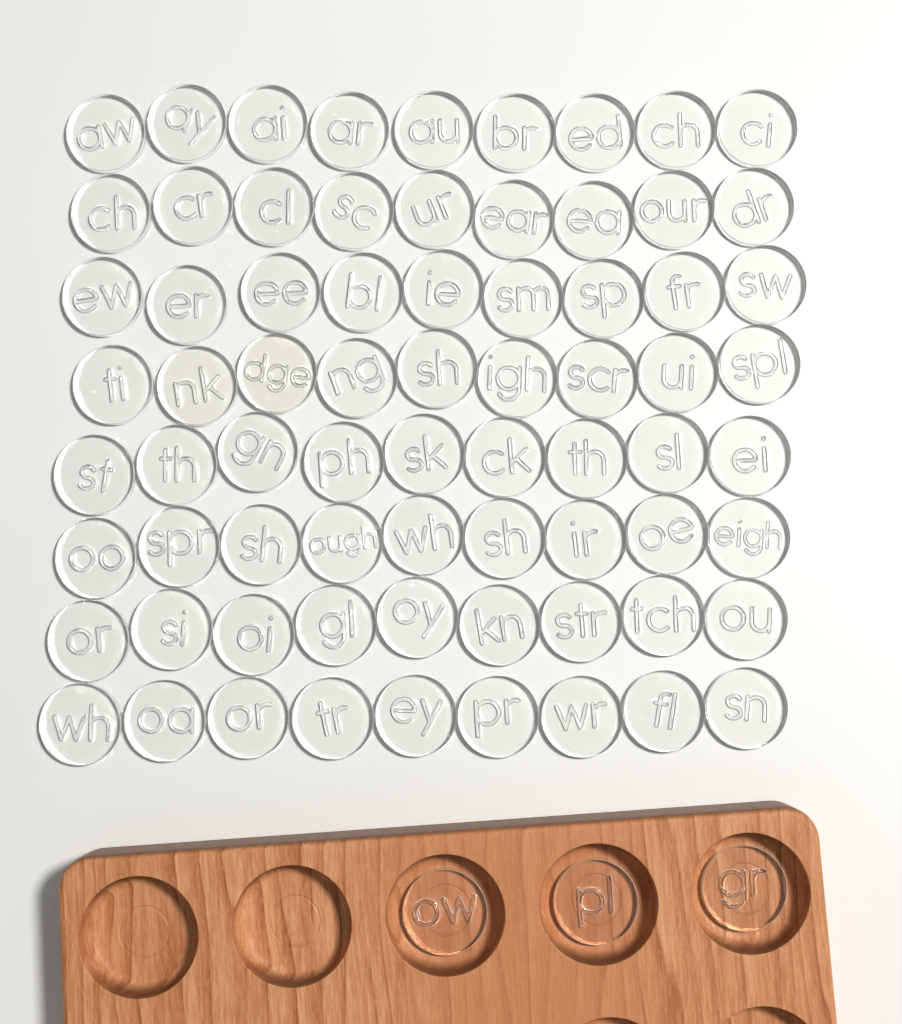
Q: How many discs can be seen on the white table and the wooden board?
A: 75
